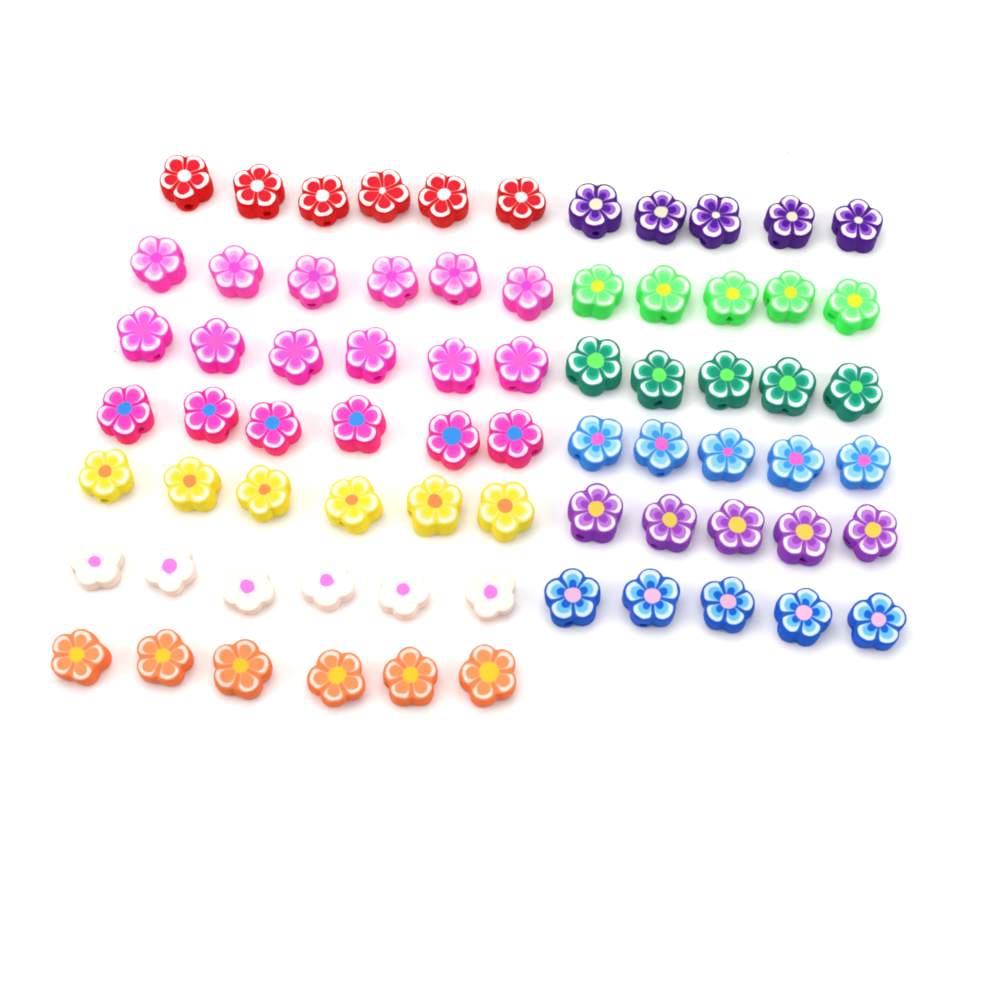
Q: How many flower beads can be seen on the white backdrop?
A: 72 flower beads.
